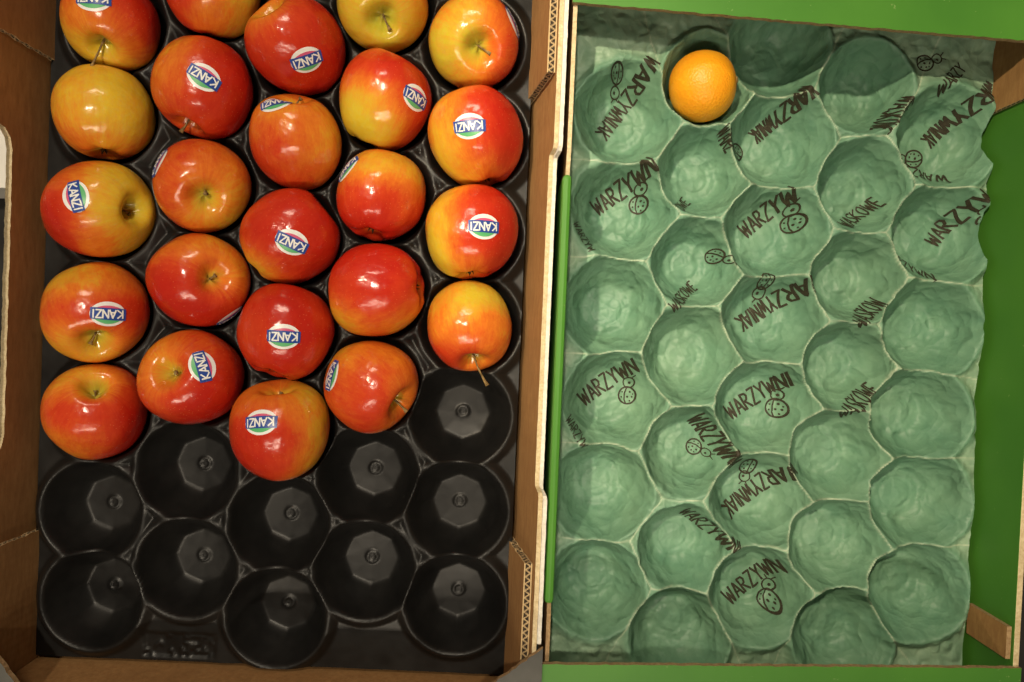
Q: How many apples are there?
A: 24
